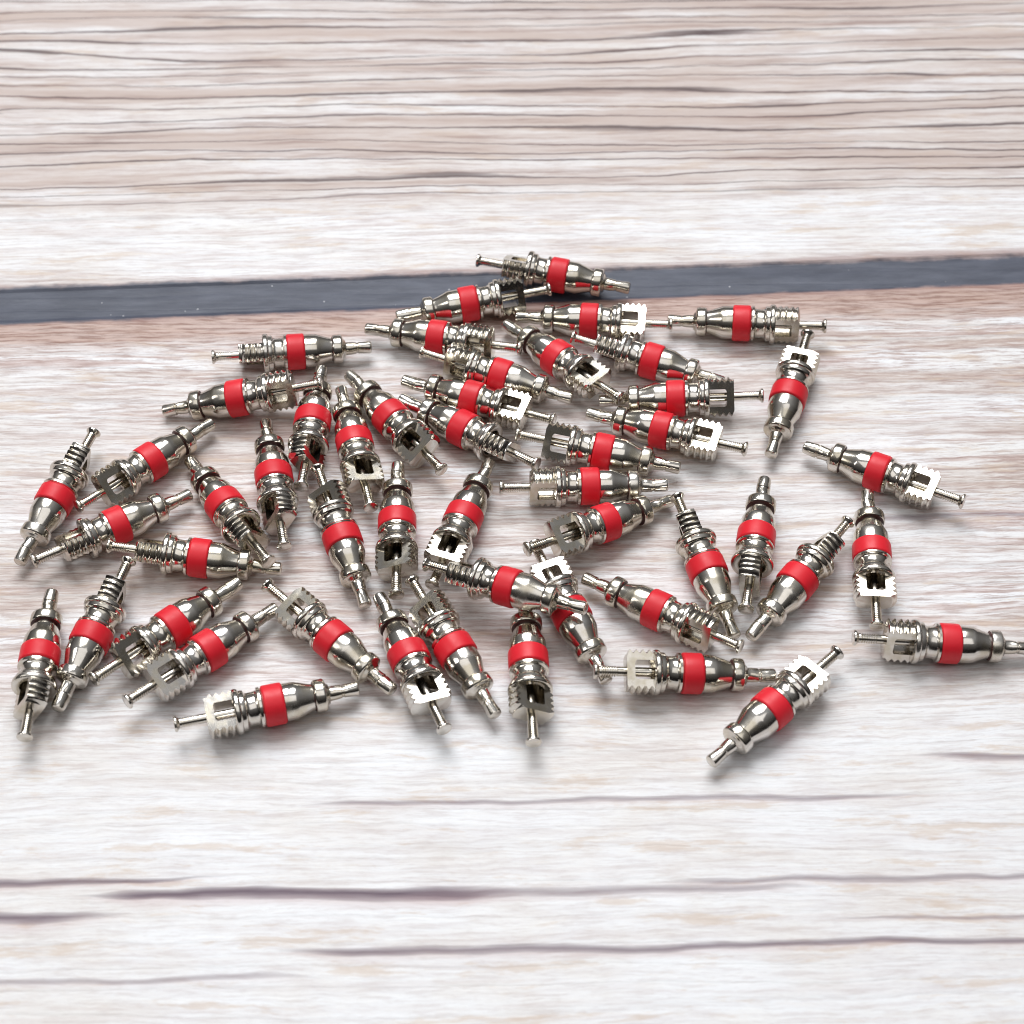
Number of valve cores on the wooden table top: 50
